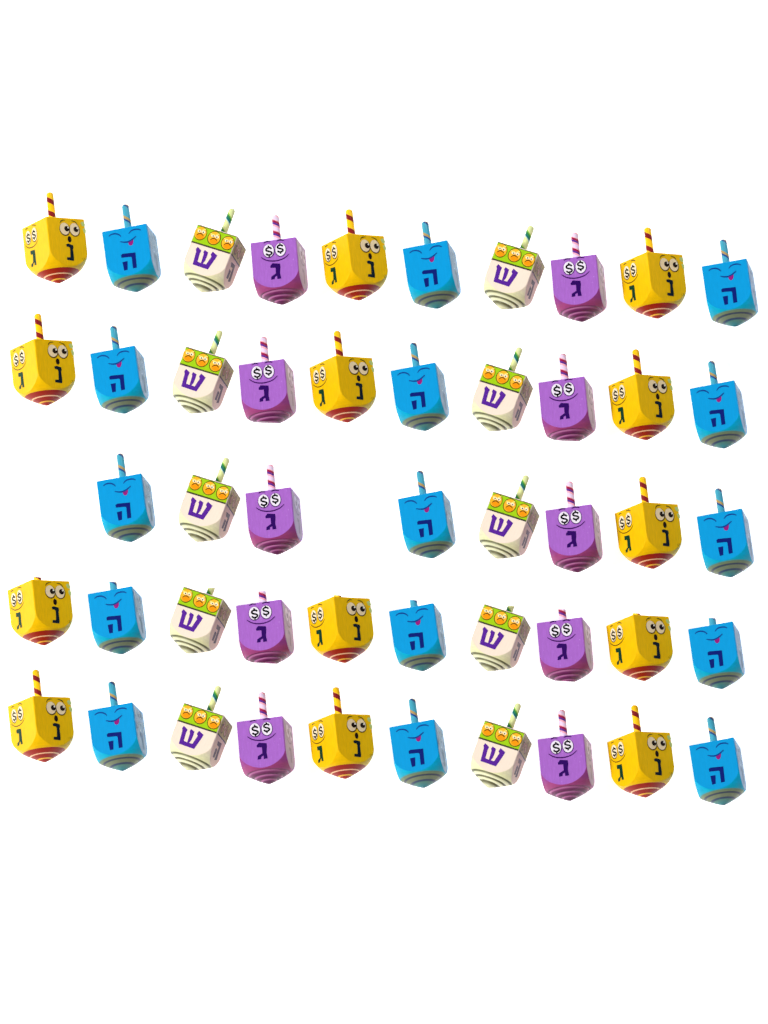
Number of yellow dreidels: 13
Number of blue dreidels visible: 15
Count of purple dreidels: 10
